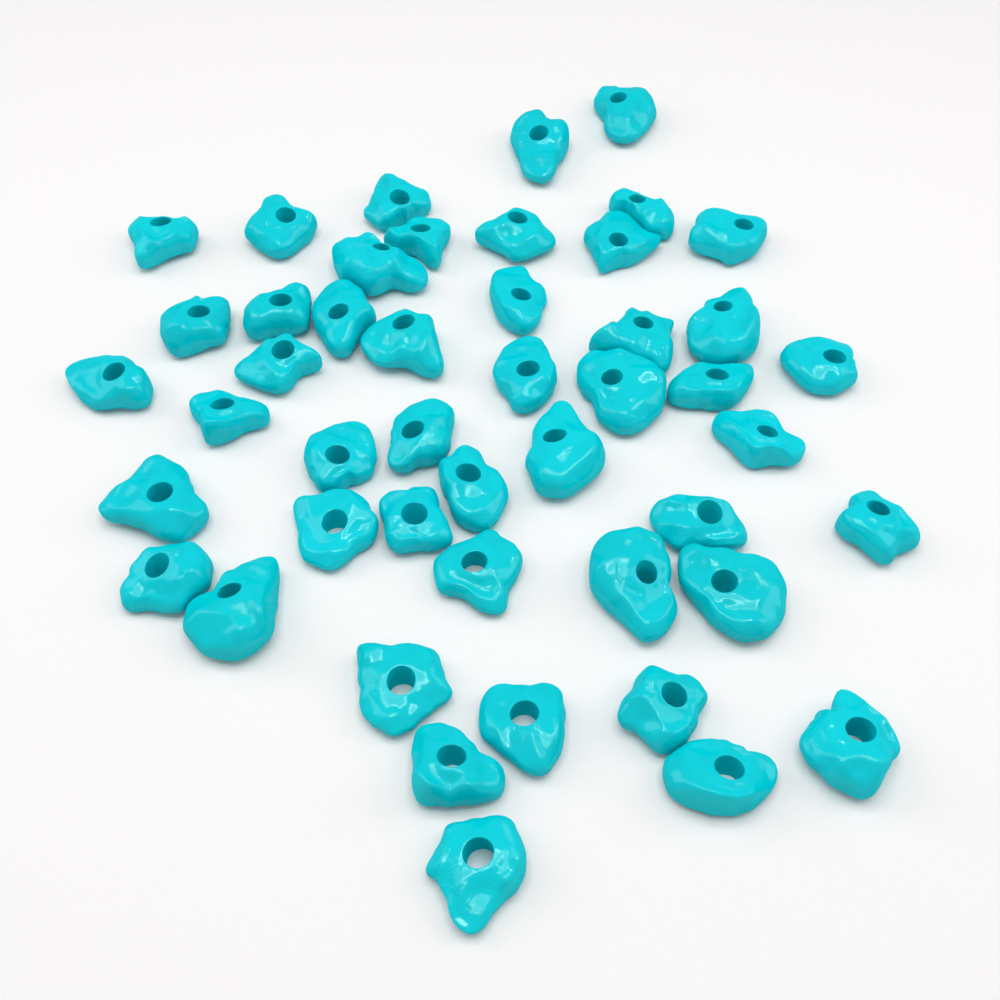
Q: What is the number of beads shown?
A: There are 47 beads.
